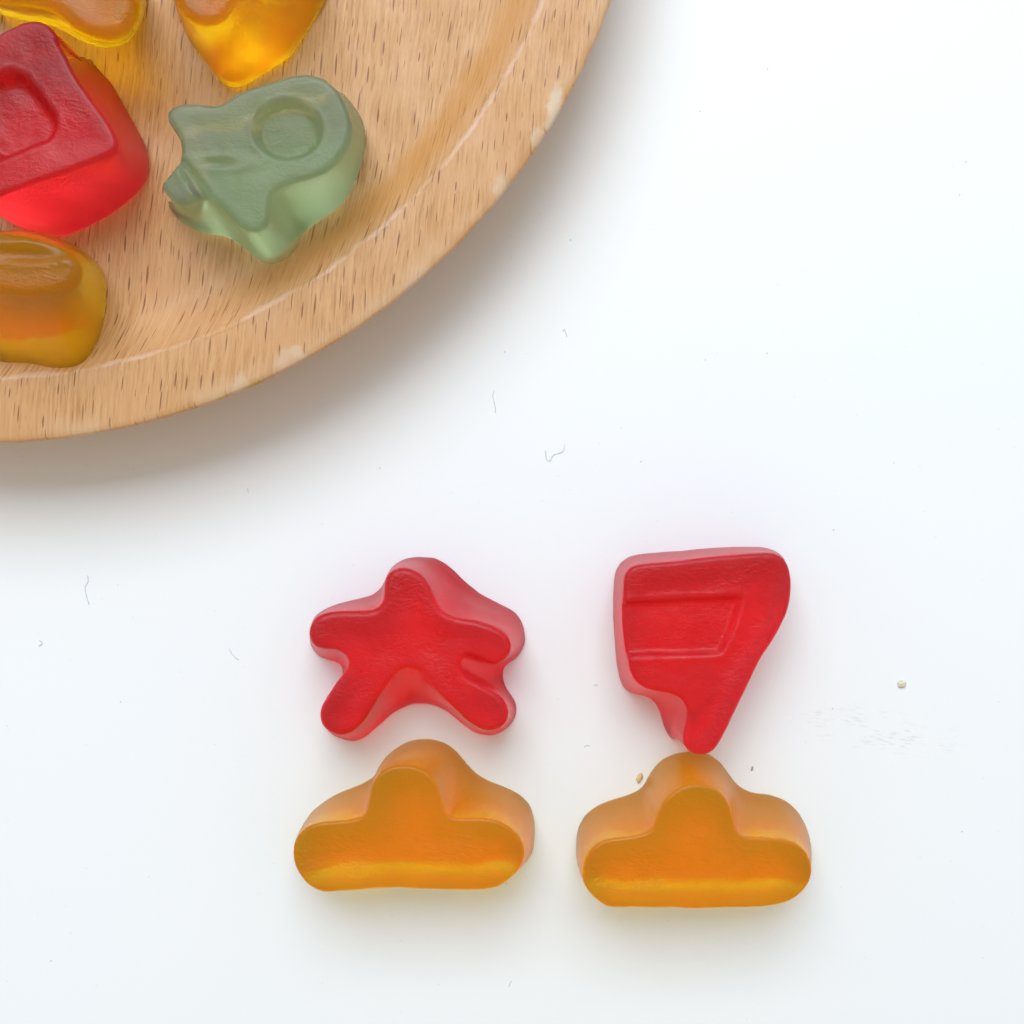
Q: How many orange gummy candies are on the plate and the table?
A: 5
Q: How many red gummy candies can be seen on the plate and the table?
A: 3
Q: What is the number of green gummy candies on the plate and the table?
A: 1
